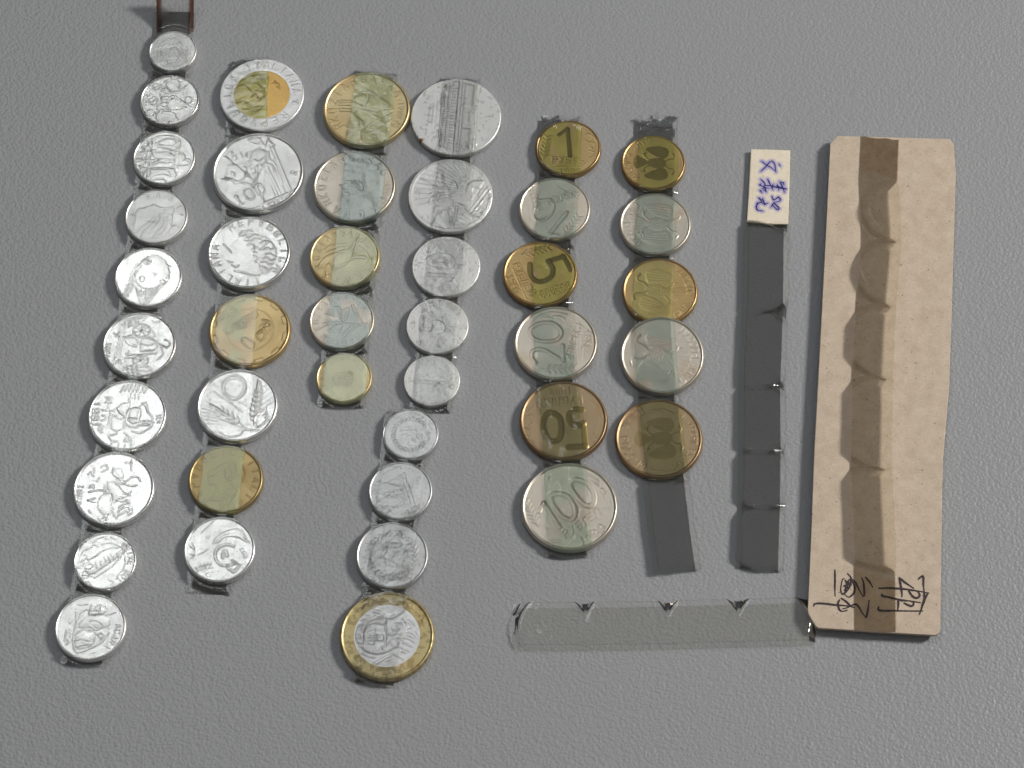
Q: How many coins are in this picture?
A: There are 42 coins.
